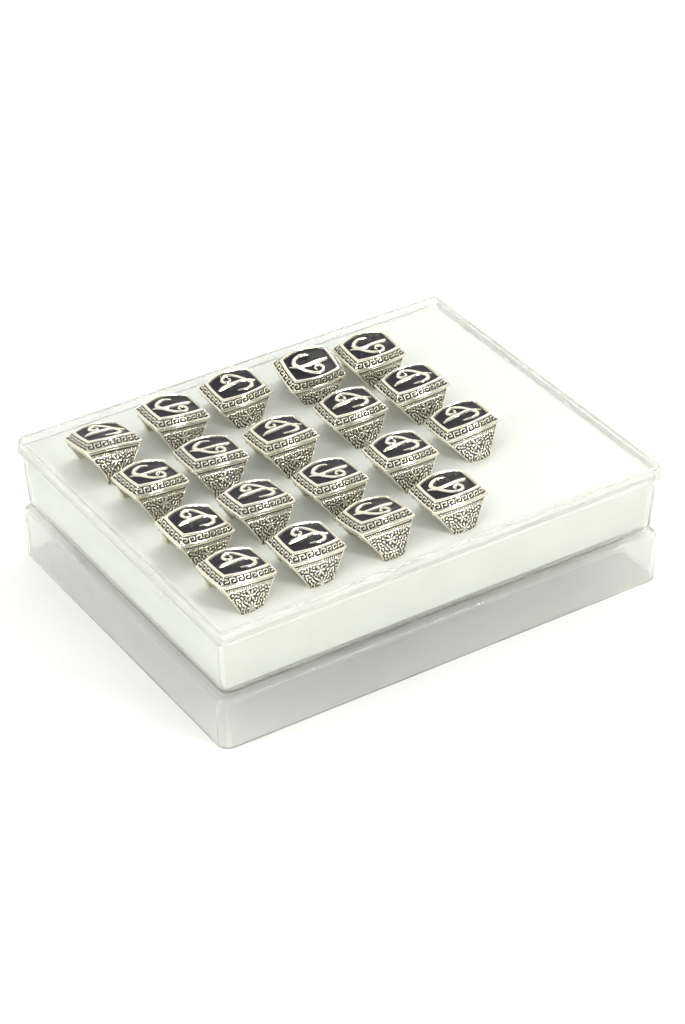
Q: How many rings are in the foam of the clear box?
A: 19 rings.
